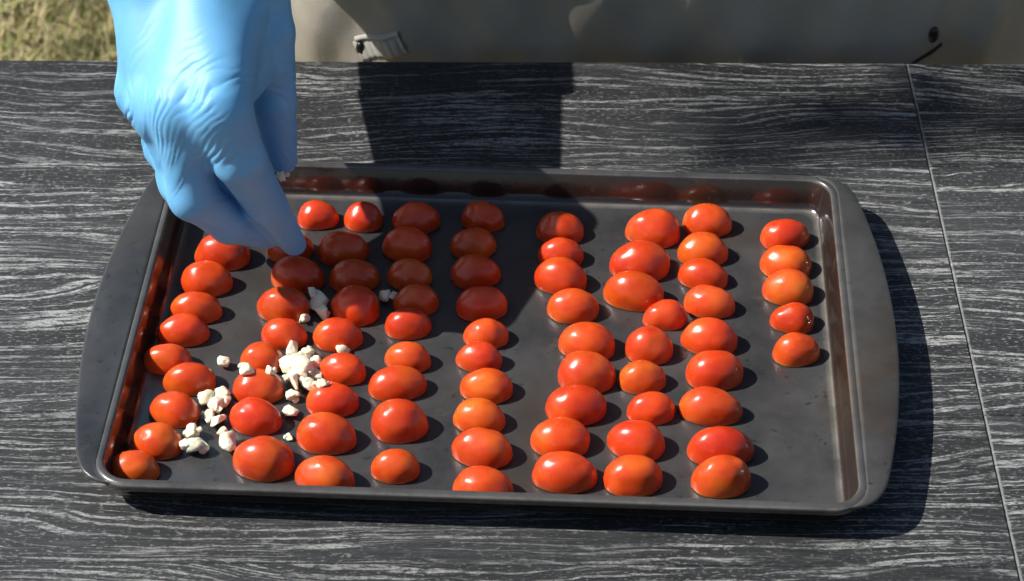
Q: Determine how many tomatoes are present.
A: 78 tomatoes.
